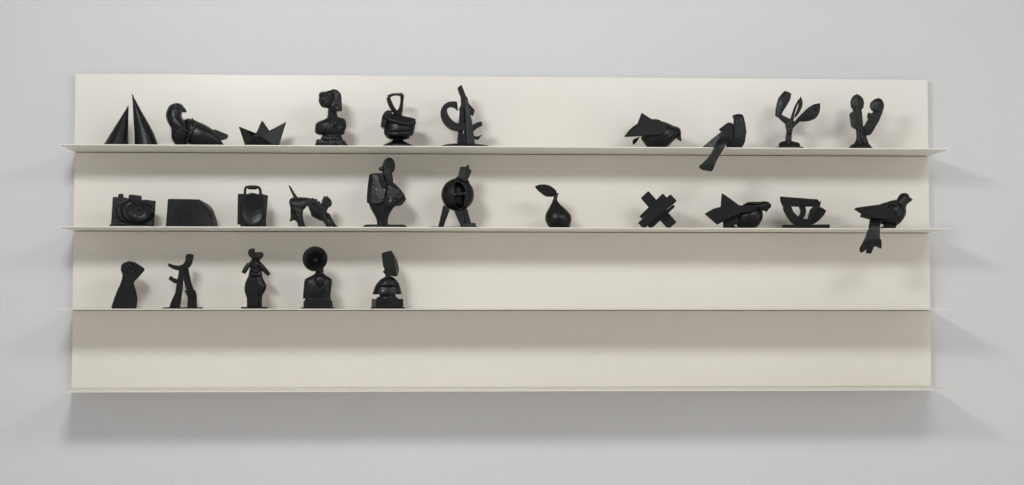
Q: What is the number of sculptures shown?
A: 27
